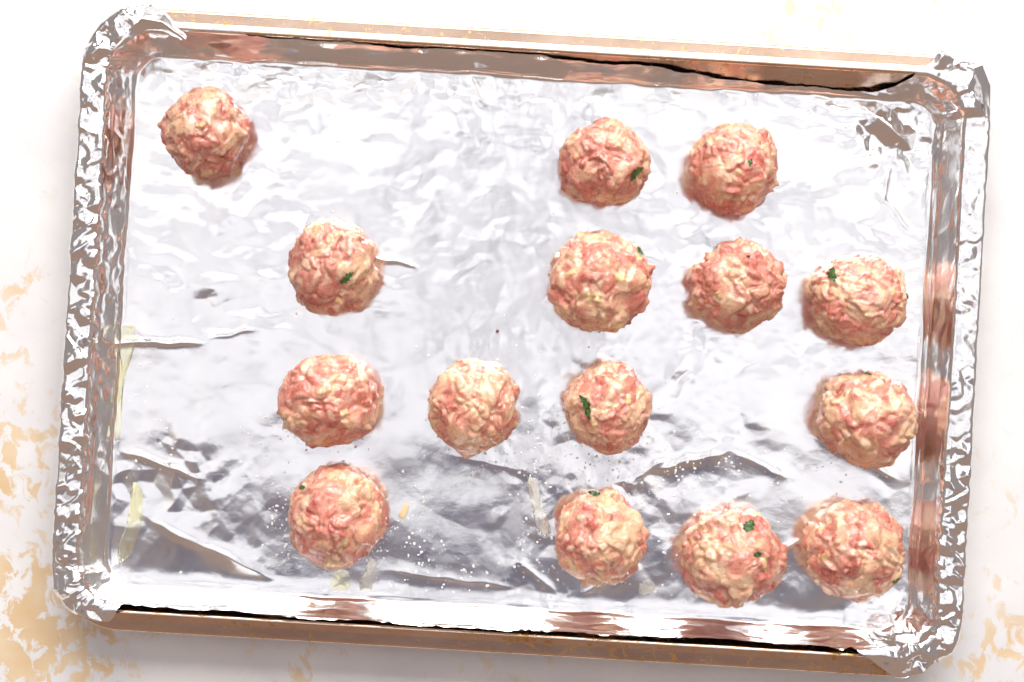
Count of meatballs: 15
